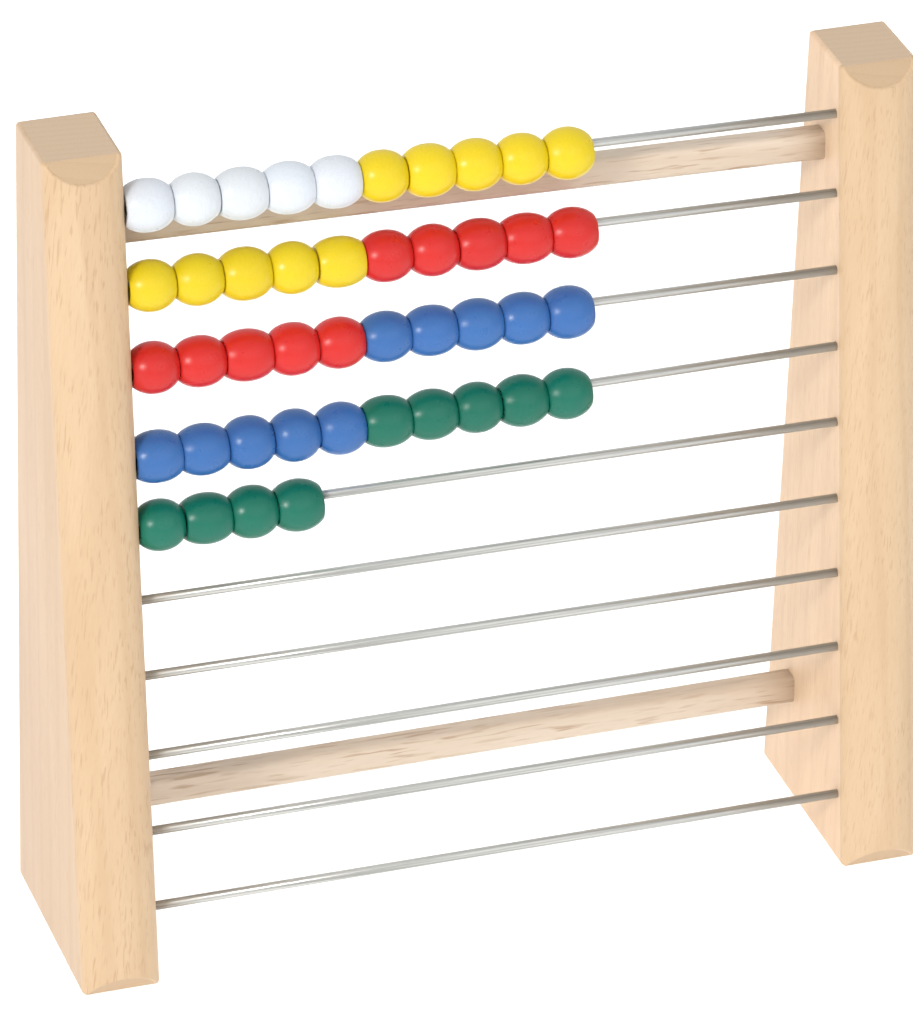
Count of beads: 44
